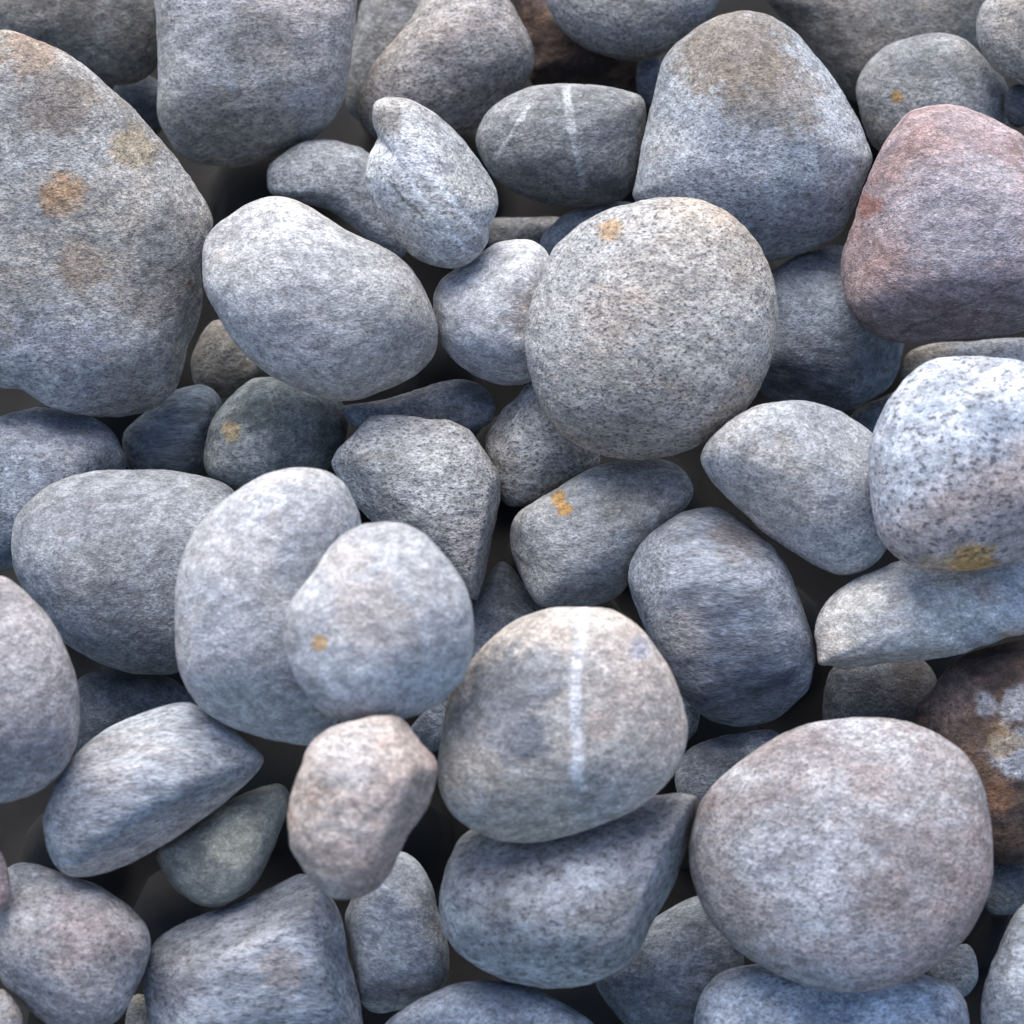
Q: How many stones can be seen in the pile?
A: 66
